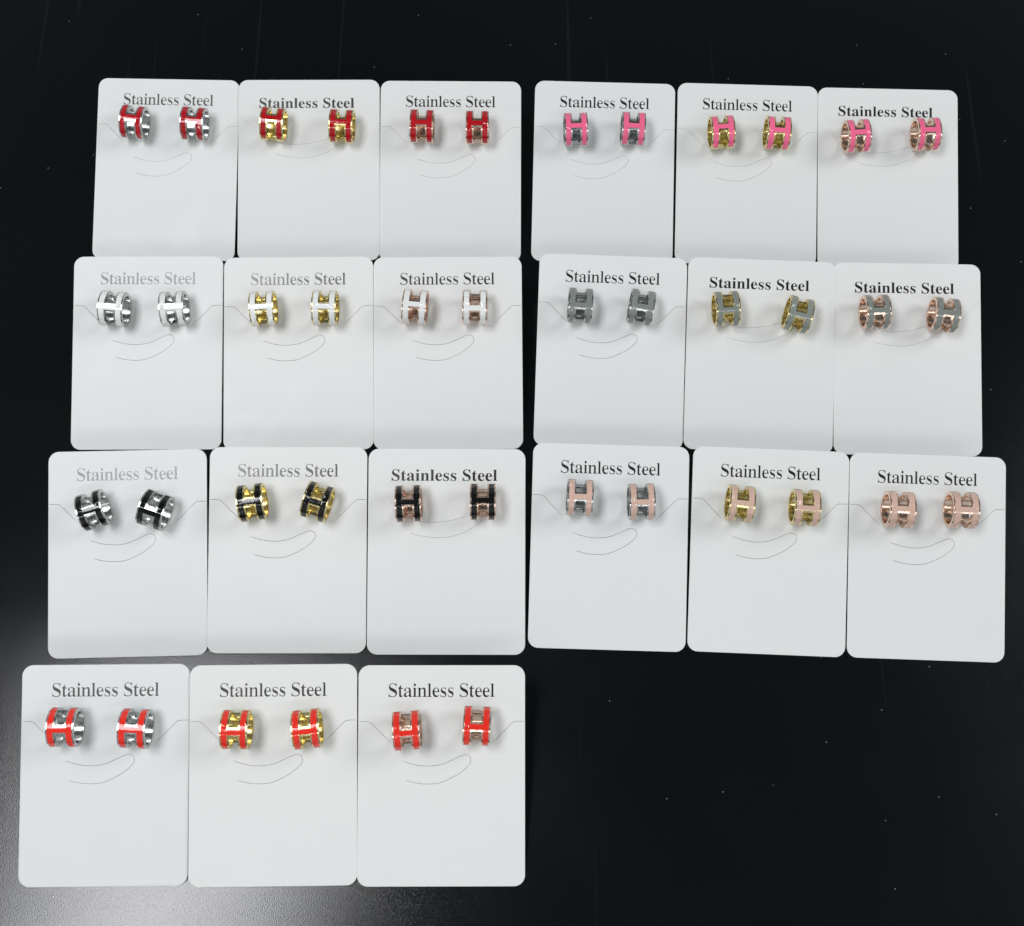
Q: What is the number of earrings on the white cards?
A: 42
